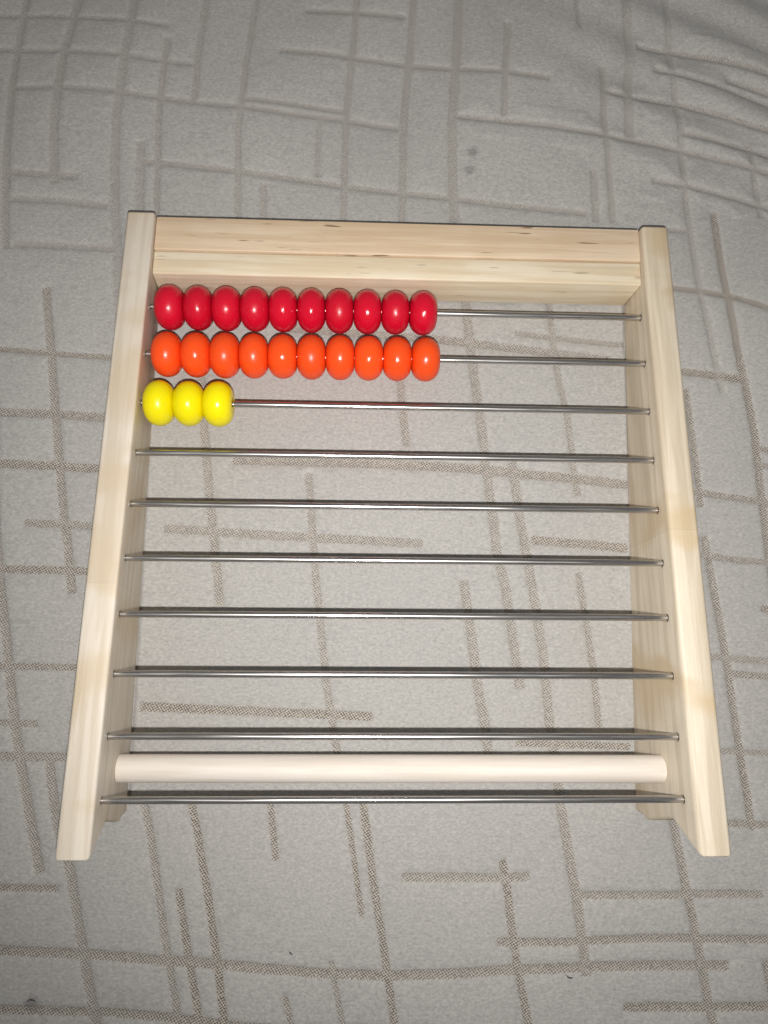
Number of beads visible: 23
